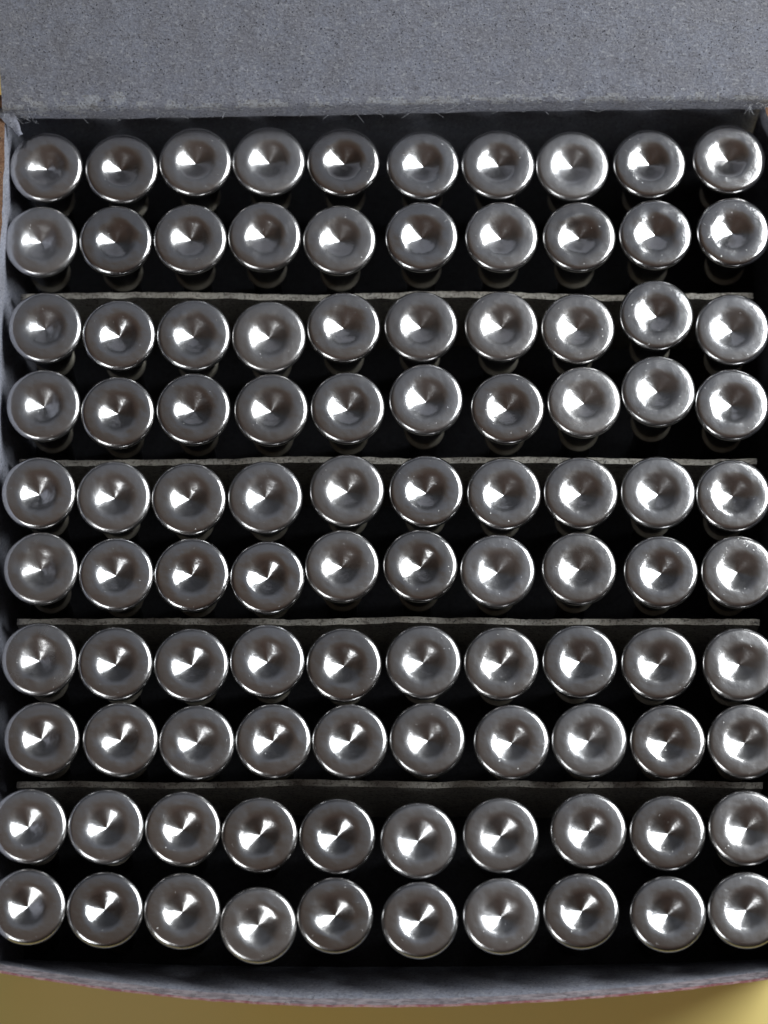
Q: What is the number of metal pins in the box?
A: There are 100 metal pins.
